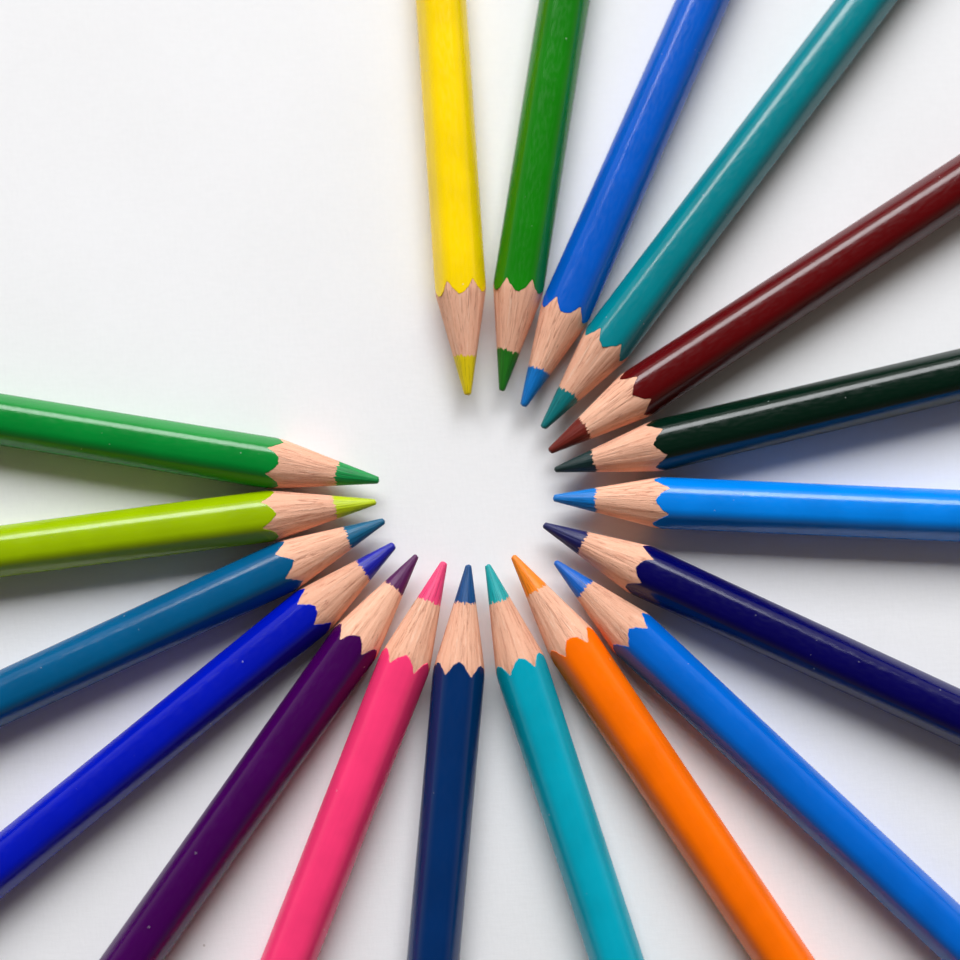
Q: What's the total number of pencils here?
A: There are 18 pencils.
